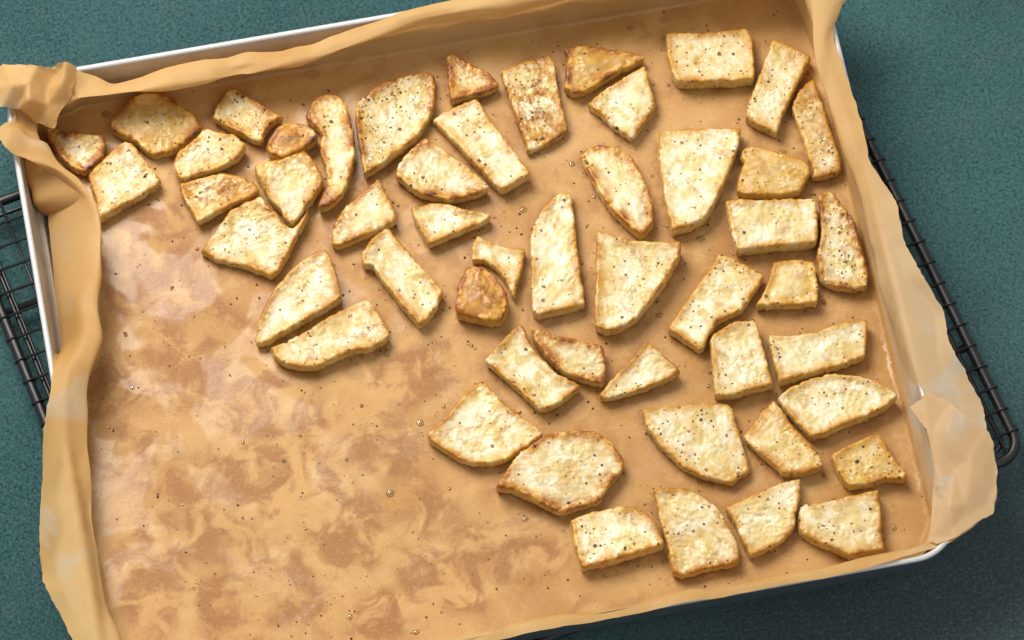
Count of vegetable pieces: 51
